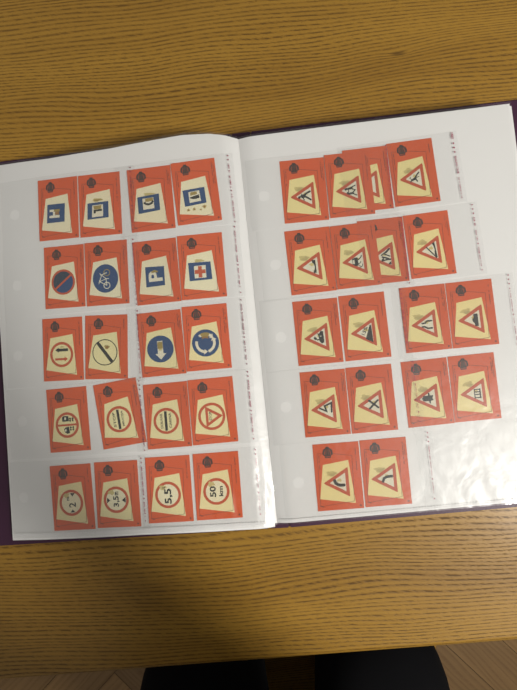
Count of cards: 38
